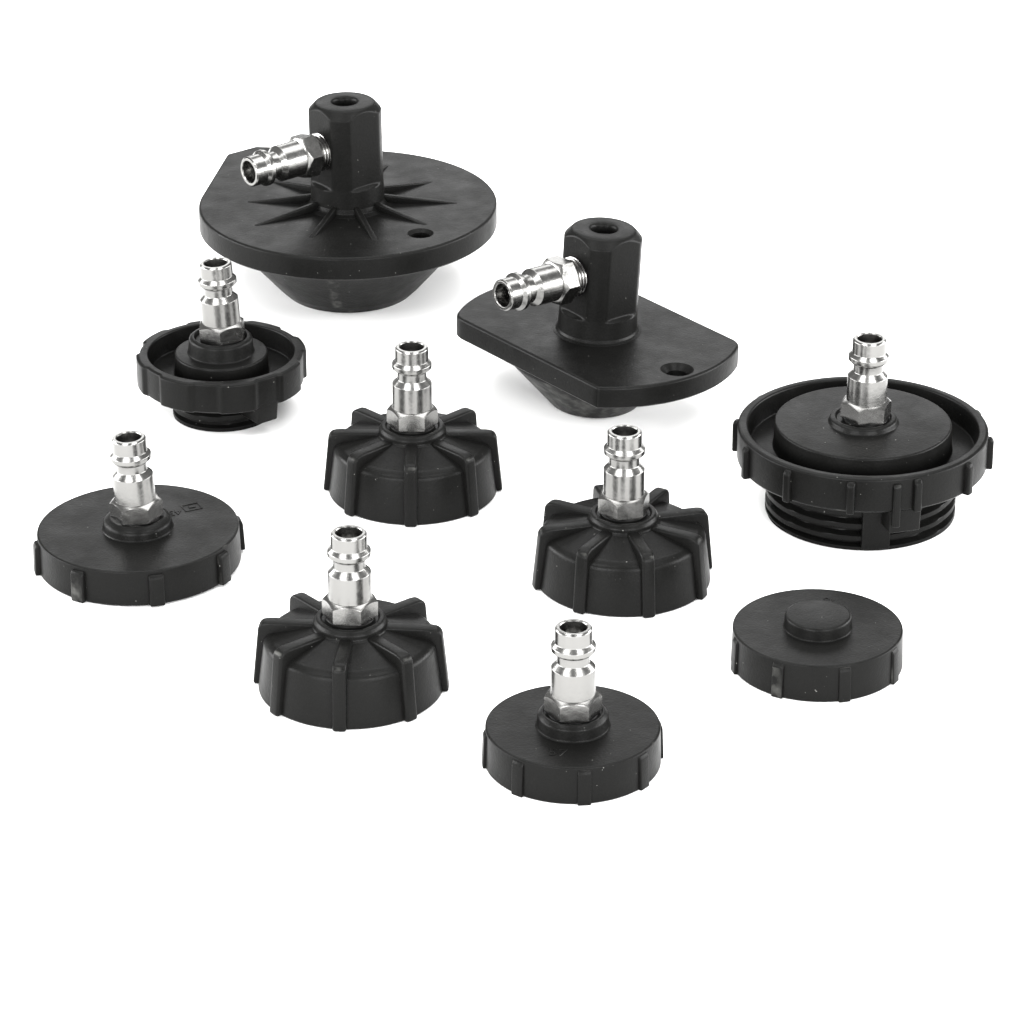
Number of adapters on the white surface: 10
